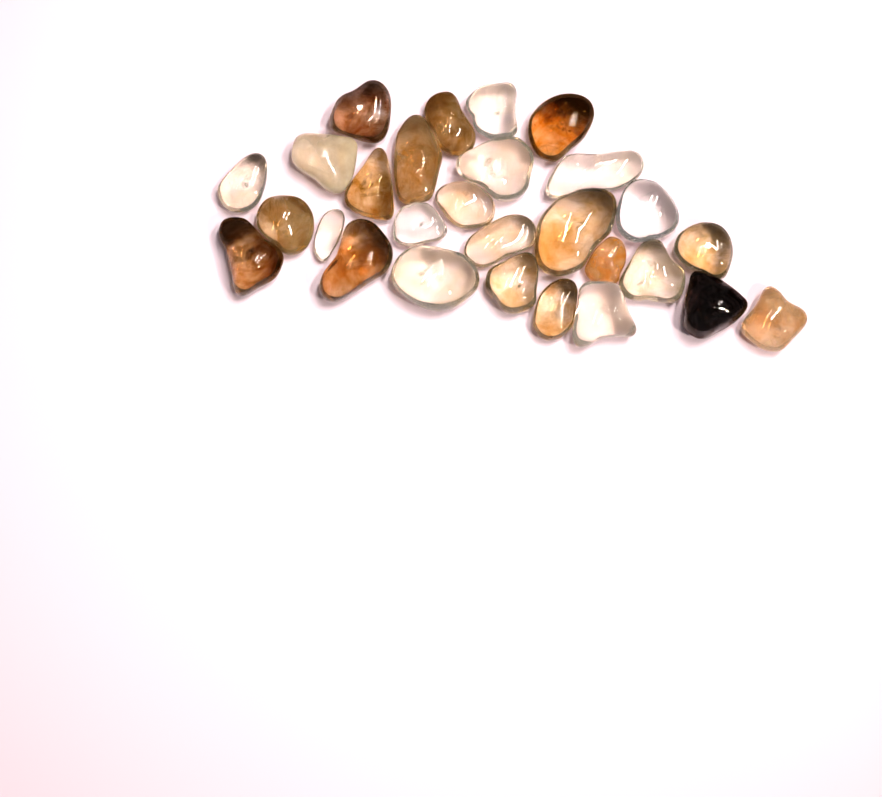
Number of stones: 28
